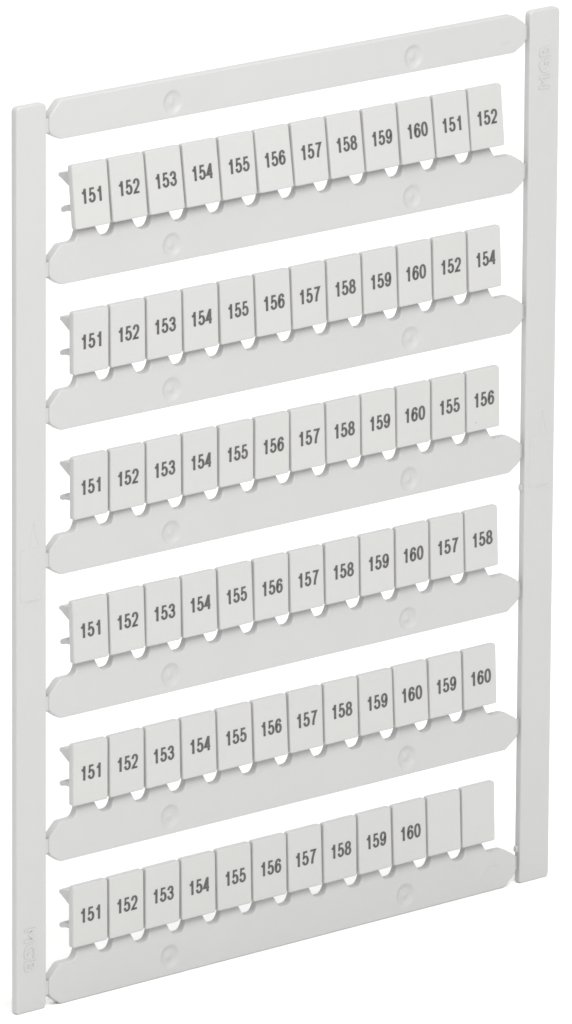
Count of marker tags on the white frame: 72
